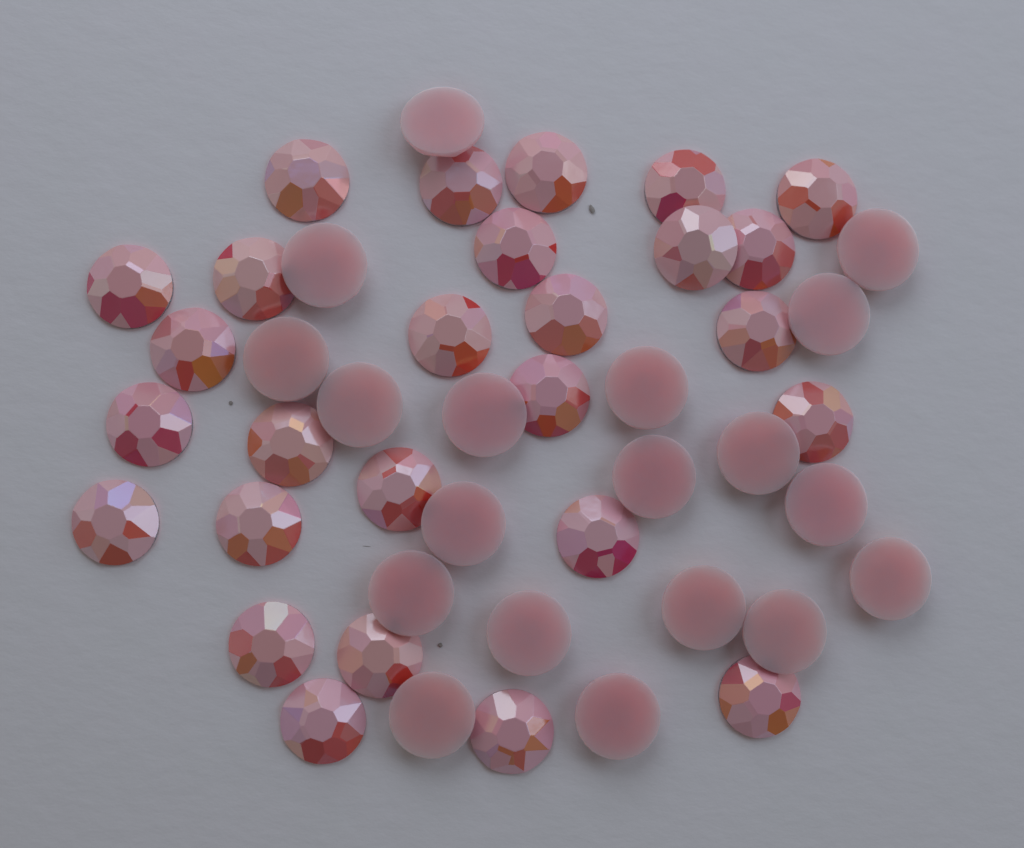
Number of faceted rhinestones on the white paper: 27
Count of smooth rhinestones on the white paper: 19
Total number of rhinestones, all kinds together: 46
